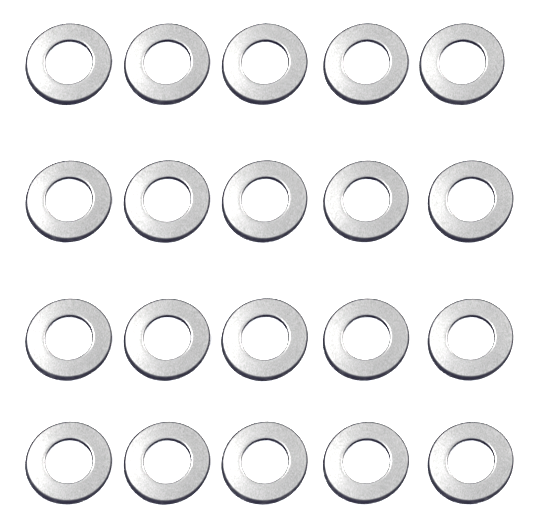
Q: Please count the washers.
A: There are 20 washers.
